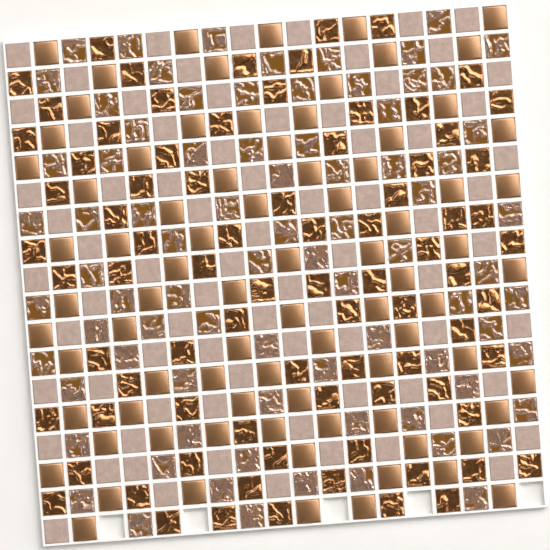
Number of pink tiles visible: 77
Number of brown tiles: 81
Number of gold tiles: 81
